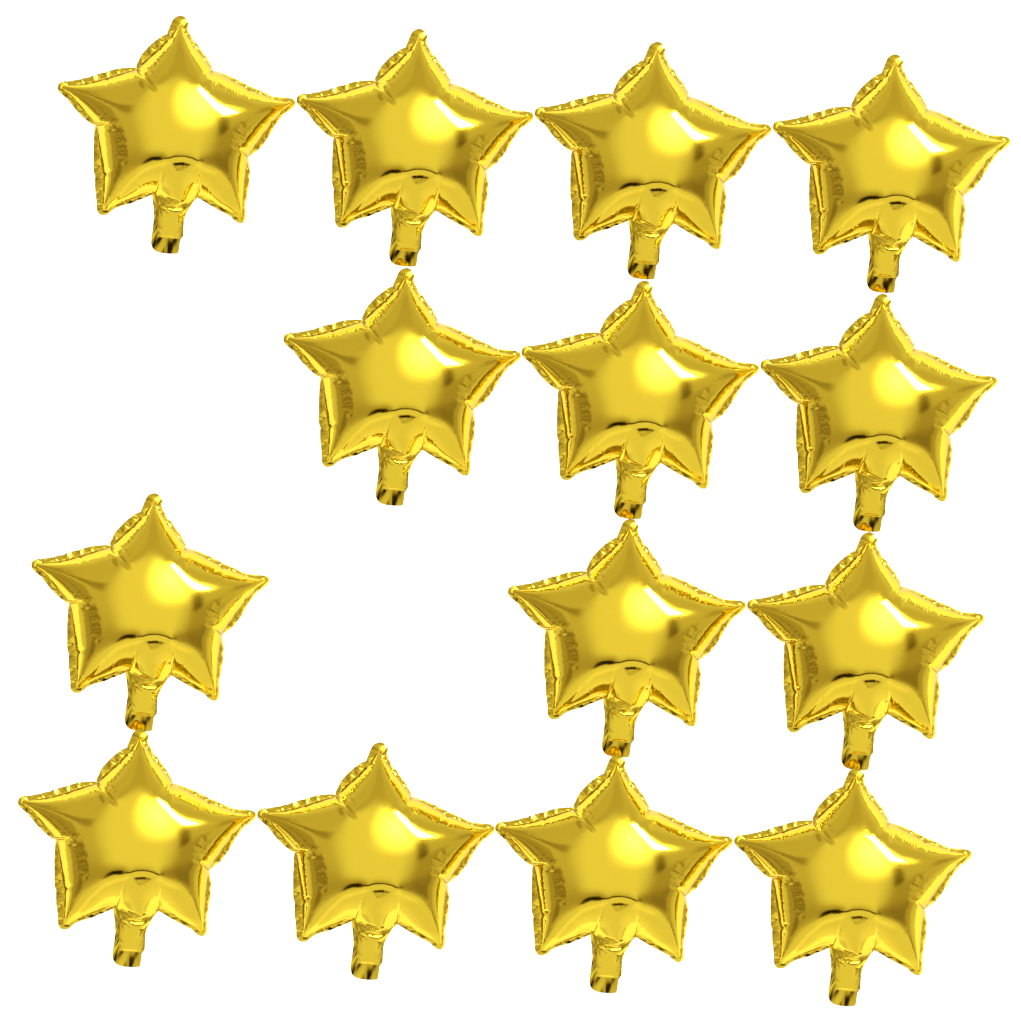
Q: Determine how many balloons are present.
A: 14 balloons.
